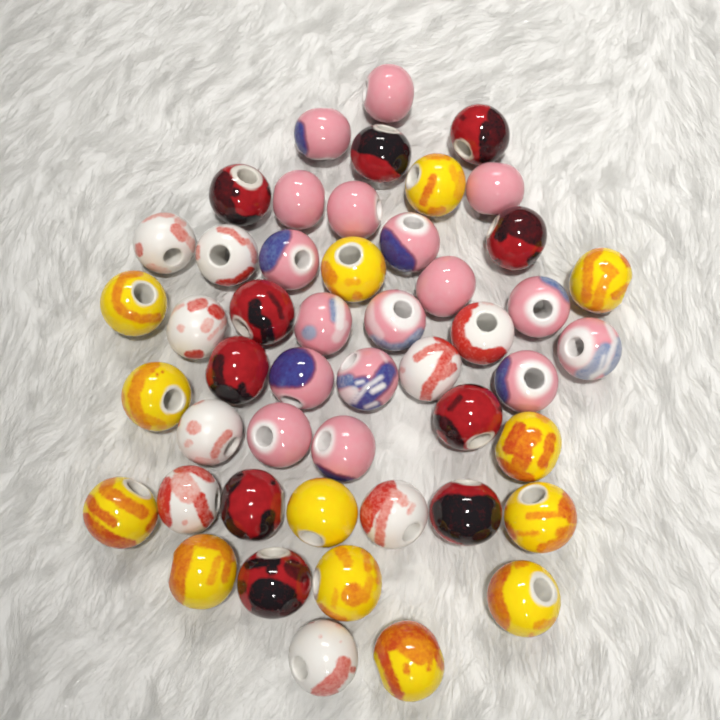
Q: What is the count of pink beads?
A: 17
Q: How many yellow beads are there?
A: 13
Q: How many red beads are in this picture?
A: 10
